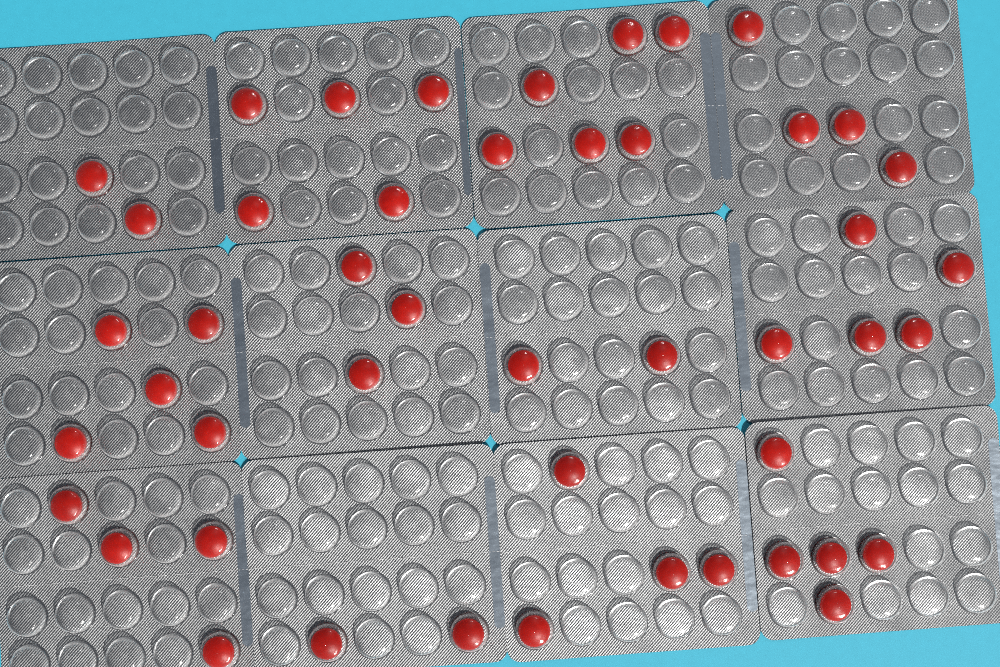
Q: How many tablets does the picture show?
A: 47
